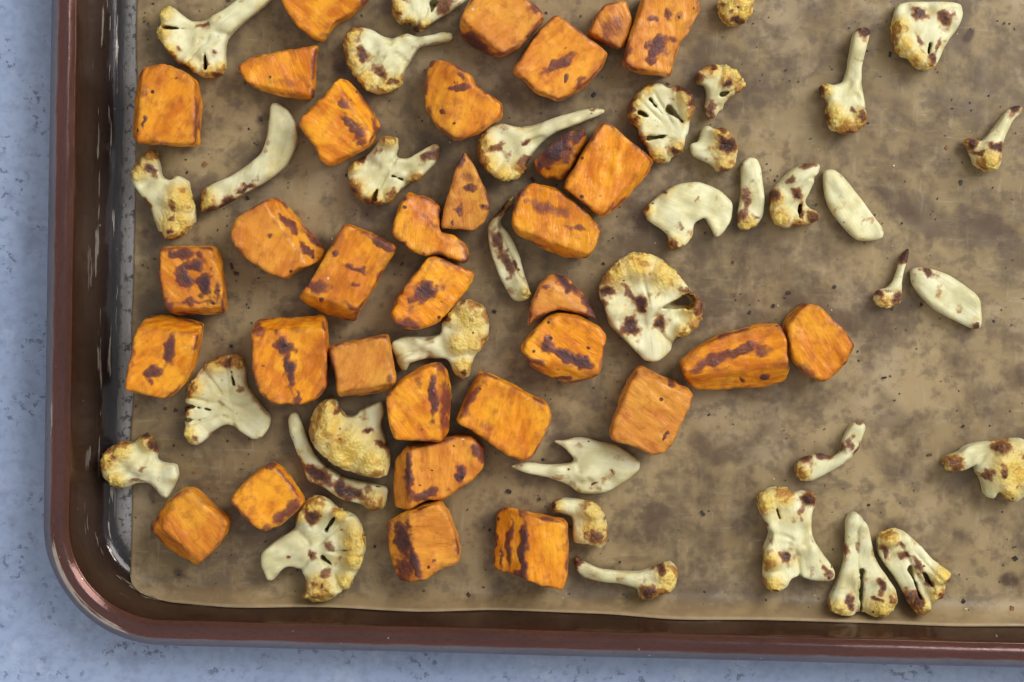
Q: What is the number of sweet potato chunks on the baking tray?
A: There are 33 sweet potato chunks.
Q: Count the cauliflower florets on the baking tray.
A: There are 36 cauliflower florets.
